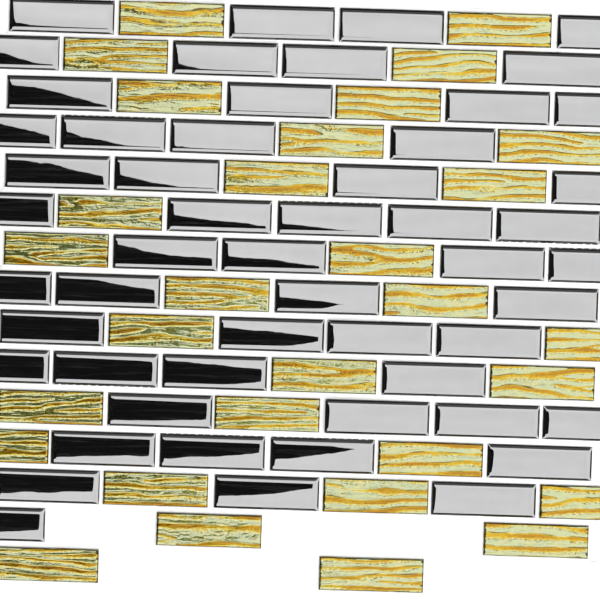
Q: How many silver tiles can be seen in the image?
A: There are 53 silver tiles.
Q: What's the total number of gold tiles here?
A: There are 30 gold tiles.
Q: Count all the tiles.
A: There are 83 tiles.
